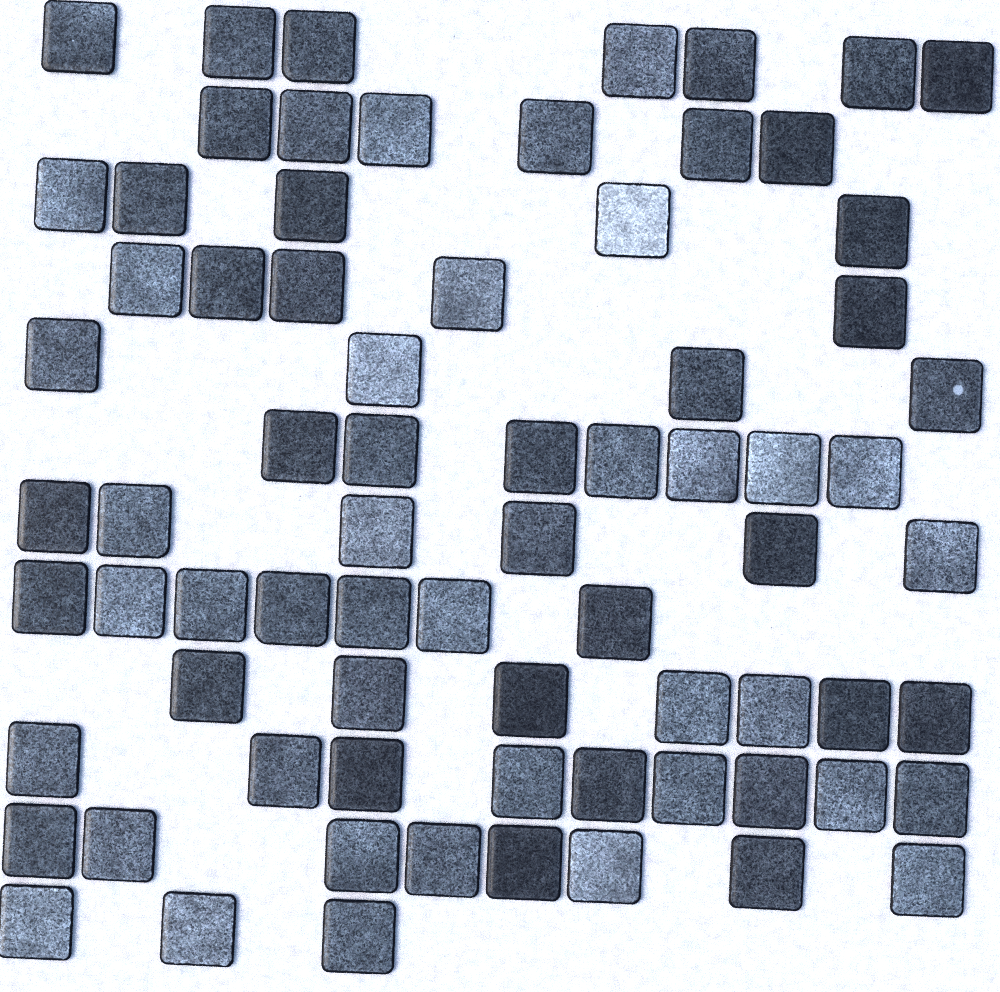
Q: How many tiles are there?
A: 74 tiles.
